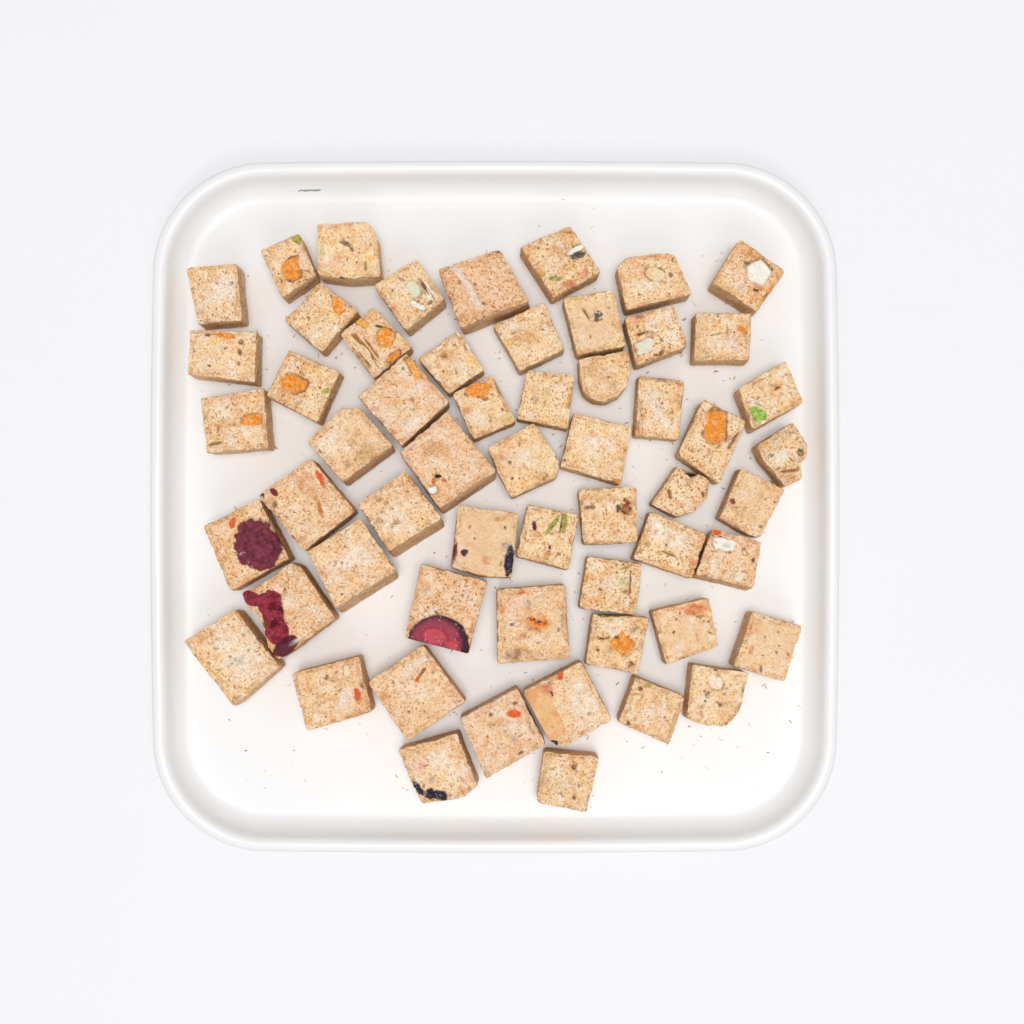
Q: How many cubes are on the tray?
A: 57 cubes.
